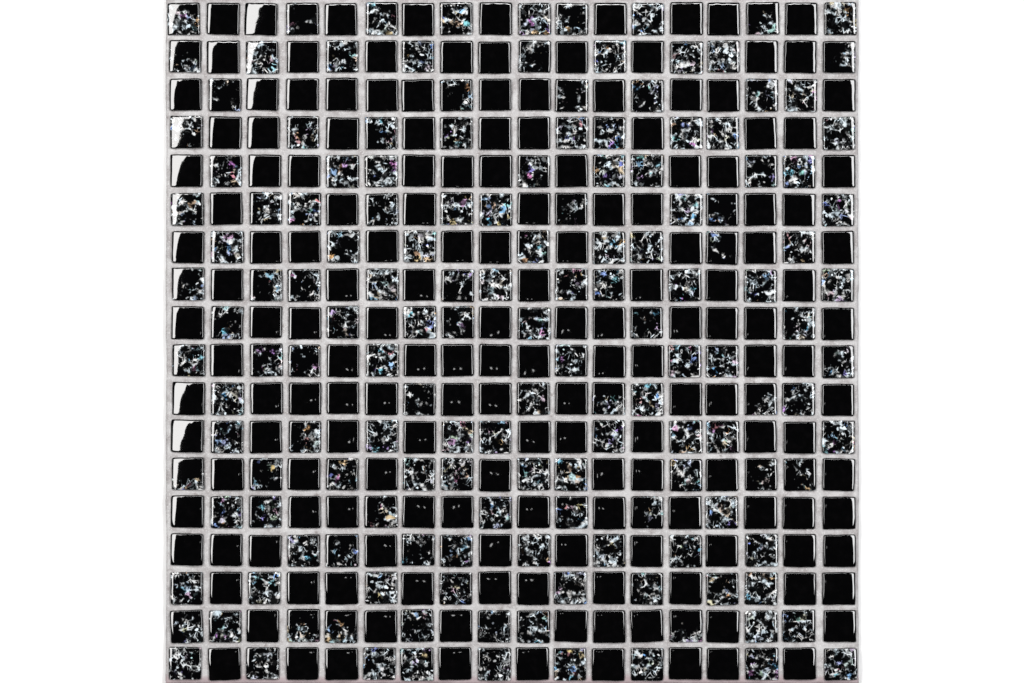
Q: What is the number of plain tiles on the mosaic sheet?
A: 171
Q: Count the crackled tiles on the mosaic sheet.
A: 153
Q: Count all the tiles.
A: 324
